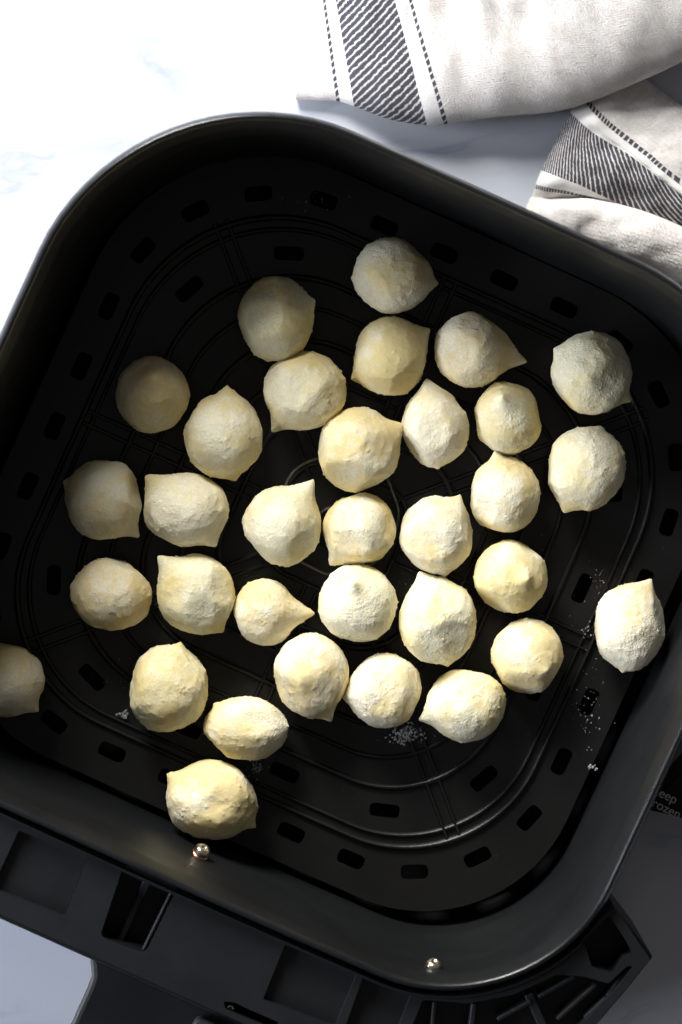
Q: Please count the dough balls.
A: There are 33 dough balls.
